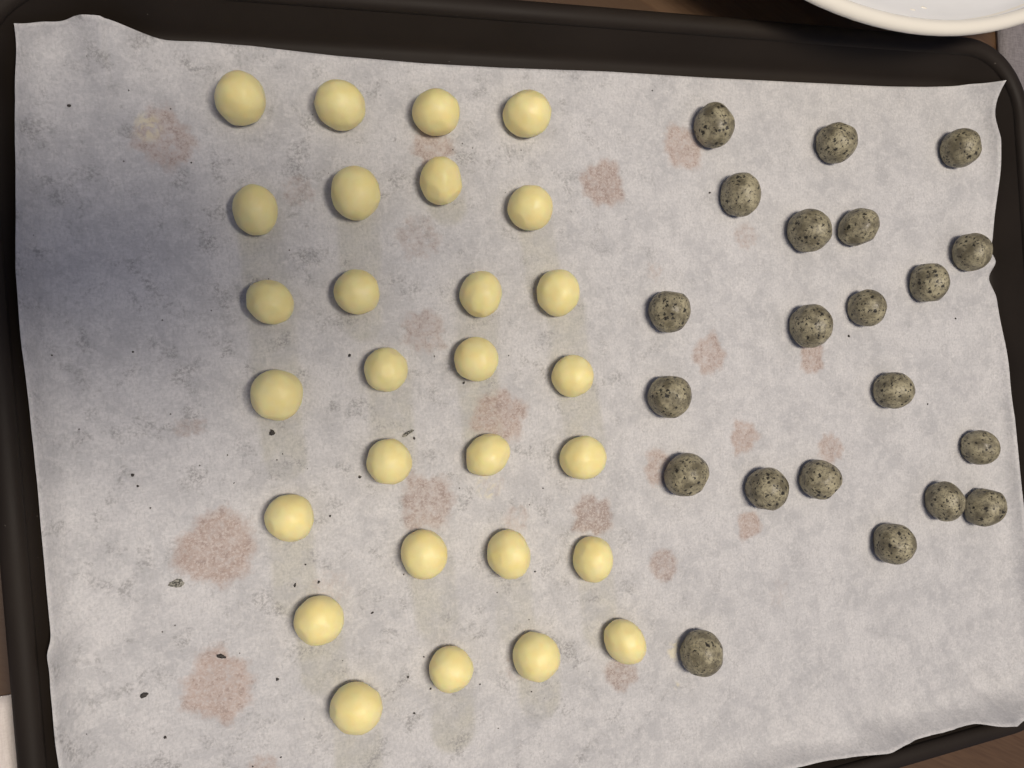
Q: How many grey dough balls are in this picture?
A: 21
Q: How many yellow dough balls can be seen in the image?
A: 28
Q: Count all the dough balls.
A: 49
